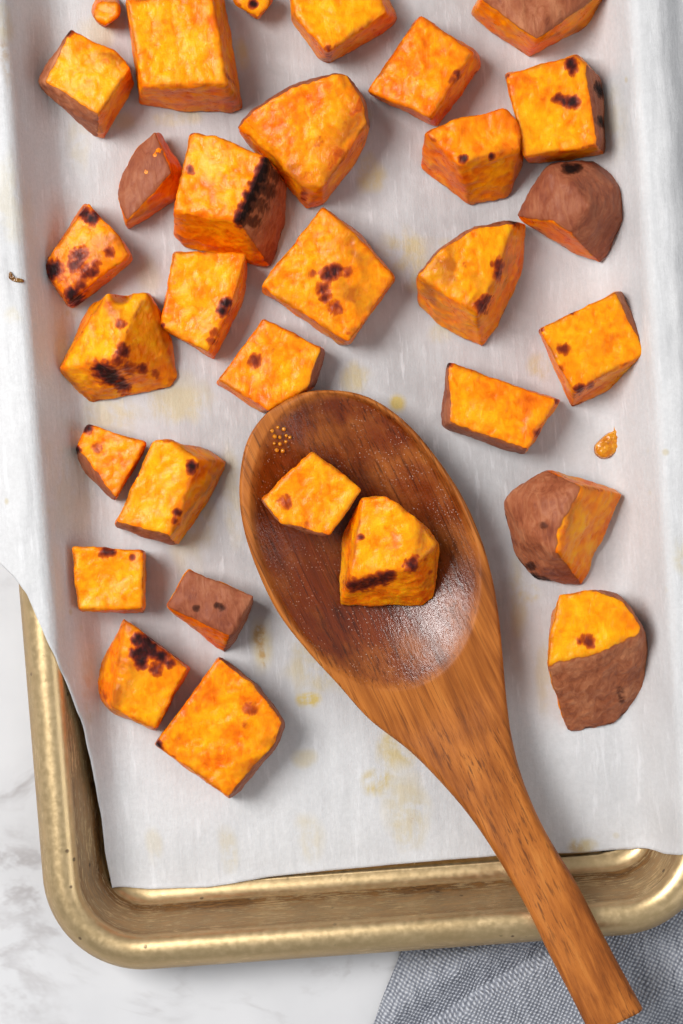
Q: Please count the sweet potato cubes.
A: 31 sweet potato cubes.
